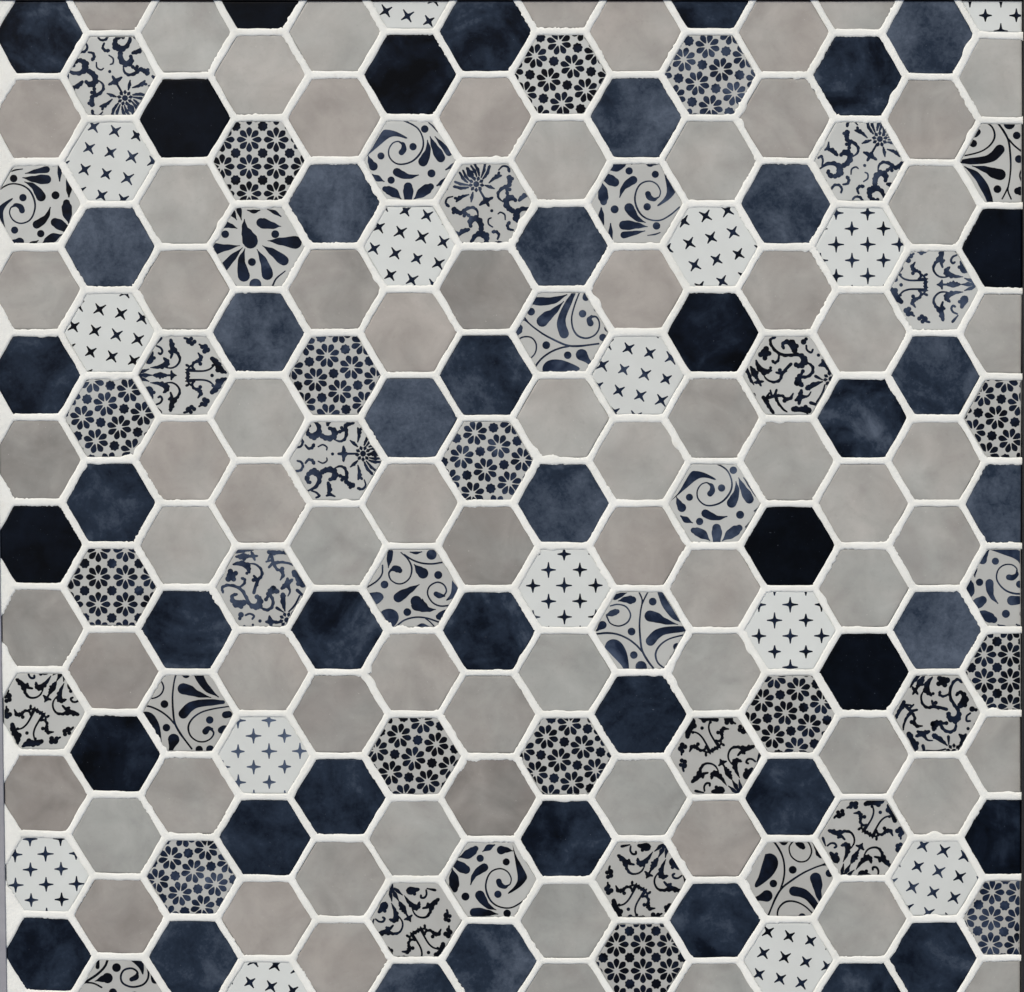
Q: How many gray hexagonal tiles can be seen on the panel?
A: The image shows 72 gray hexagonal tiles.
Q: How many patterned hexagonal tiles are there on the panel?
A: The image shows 58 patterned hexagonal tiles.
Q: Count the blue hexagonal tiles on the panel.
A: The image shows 45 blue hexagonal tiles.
